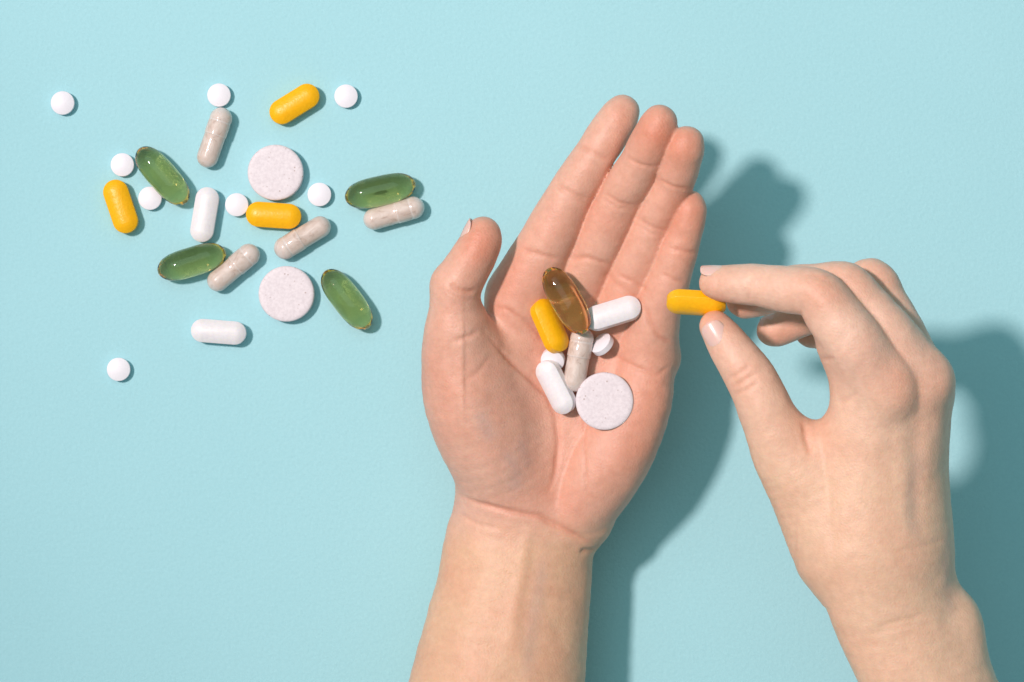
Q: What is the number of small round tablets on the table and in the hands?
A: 10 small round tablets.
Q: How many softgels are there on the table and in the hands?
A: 5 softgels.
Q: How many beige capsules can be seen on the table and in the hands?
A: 5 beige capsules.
